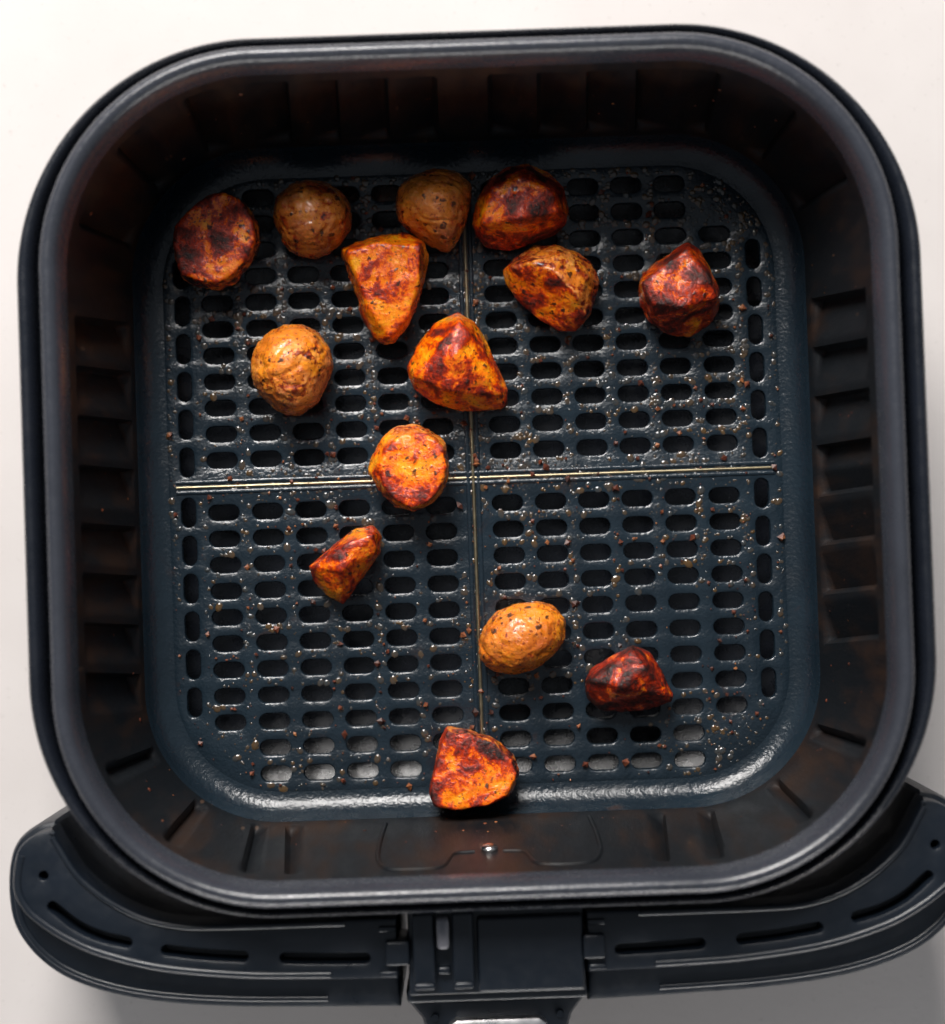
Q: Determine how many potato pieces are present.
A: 14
